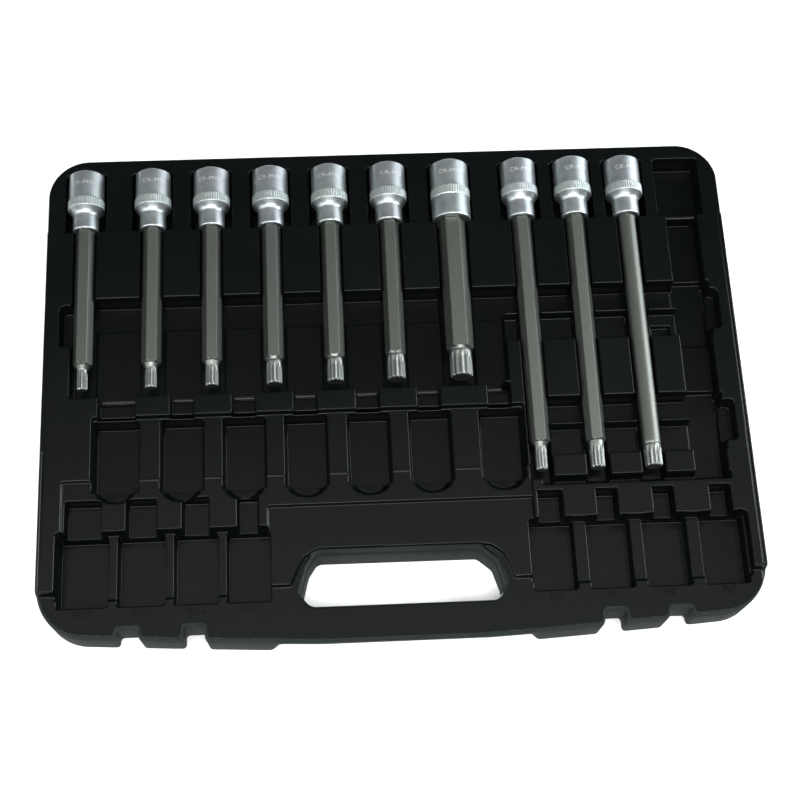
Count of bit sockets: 10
